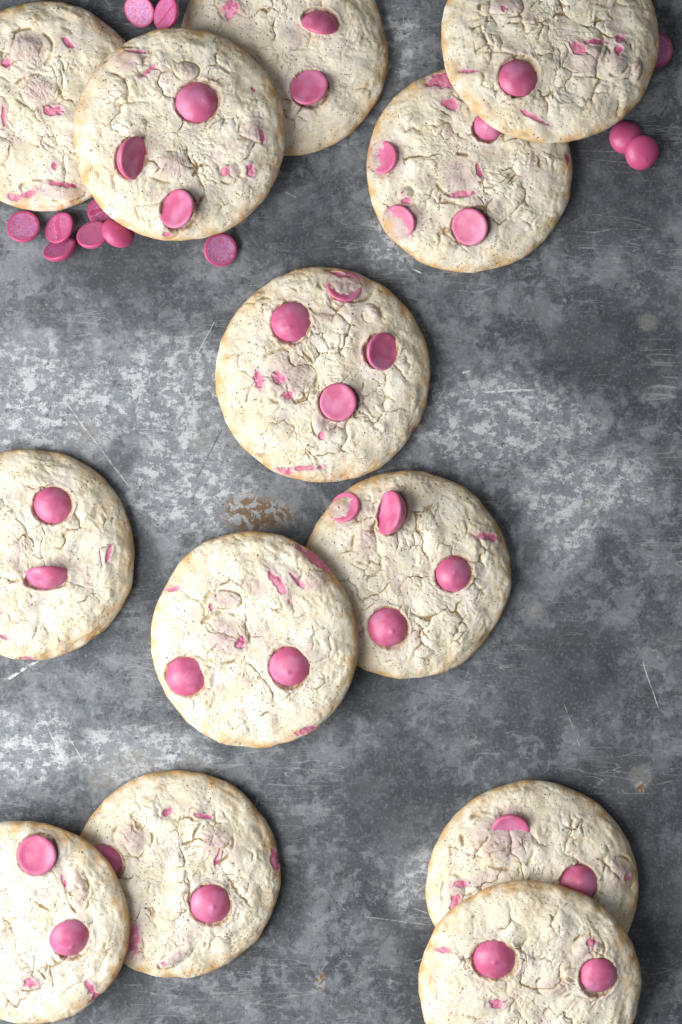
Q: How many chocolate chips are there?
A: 12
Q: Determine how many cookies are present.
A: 13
